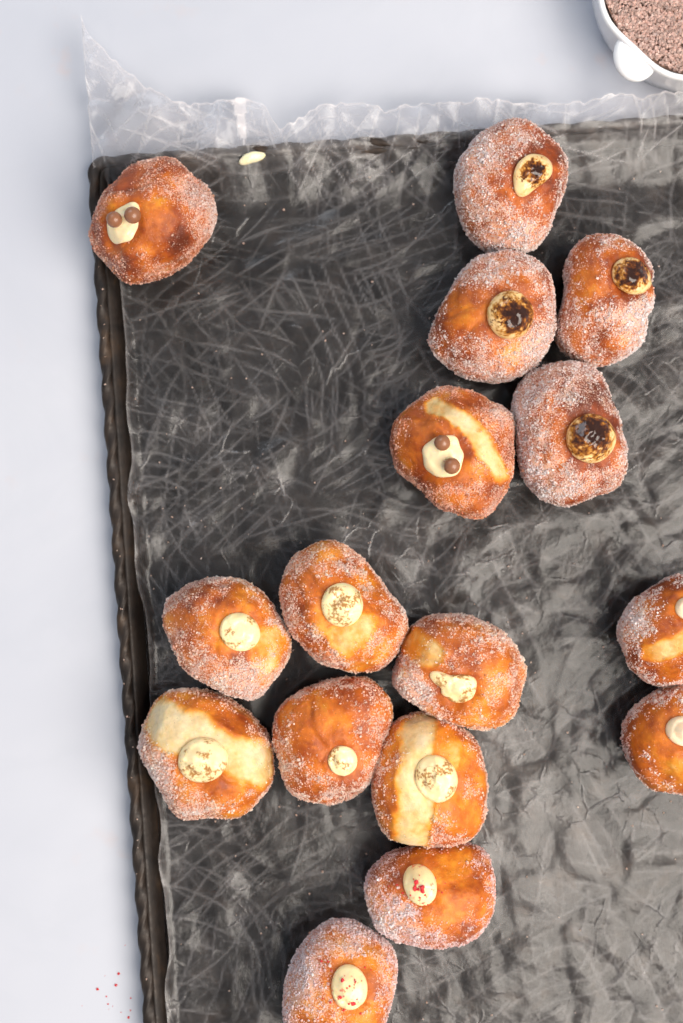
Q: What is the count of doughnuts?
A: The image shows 16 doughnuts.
